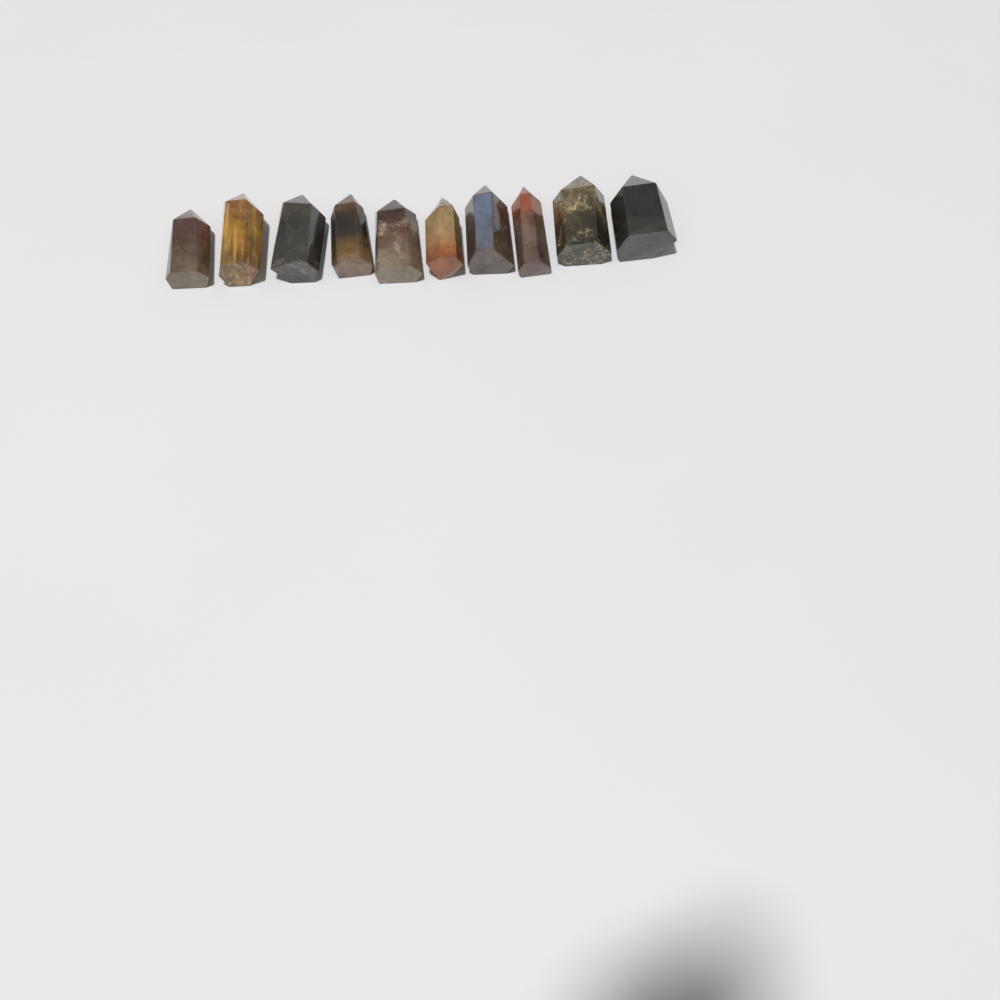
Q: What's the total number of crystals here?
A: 10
